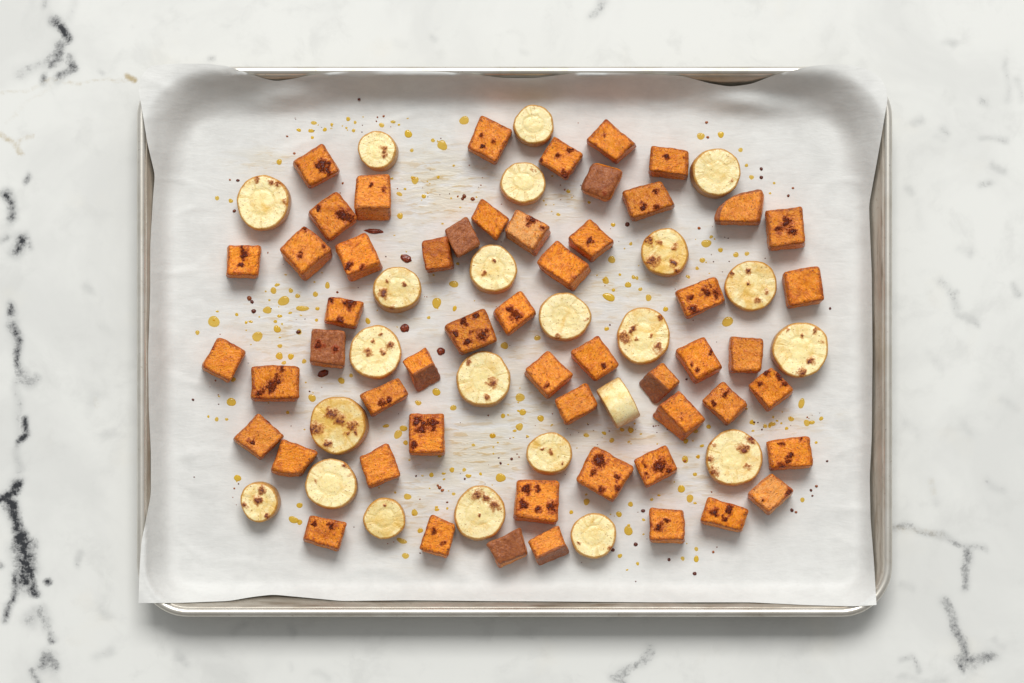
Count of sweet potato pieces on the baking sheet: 54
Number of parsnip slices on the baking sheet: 23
